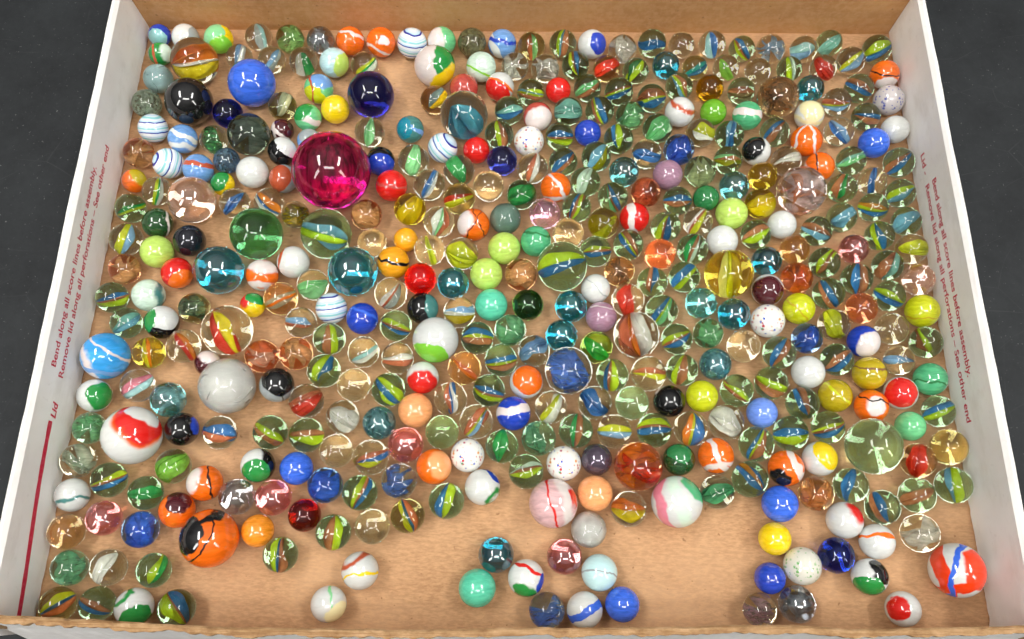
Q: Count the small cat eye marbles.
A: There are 172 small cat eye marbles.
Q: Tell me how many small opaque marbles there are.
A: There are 131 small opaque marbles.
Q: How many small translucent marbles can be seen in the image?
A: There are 89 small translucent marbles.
